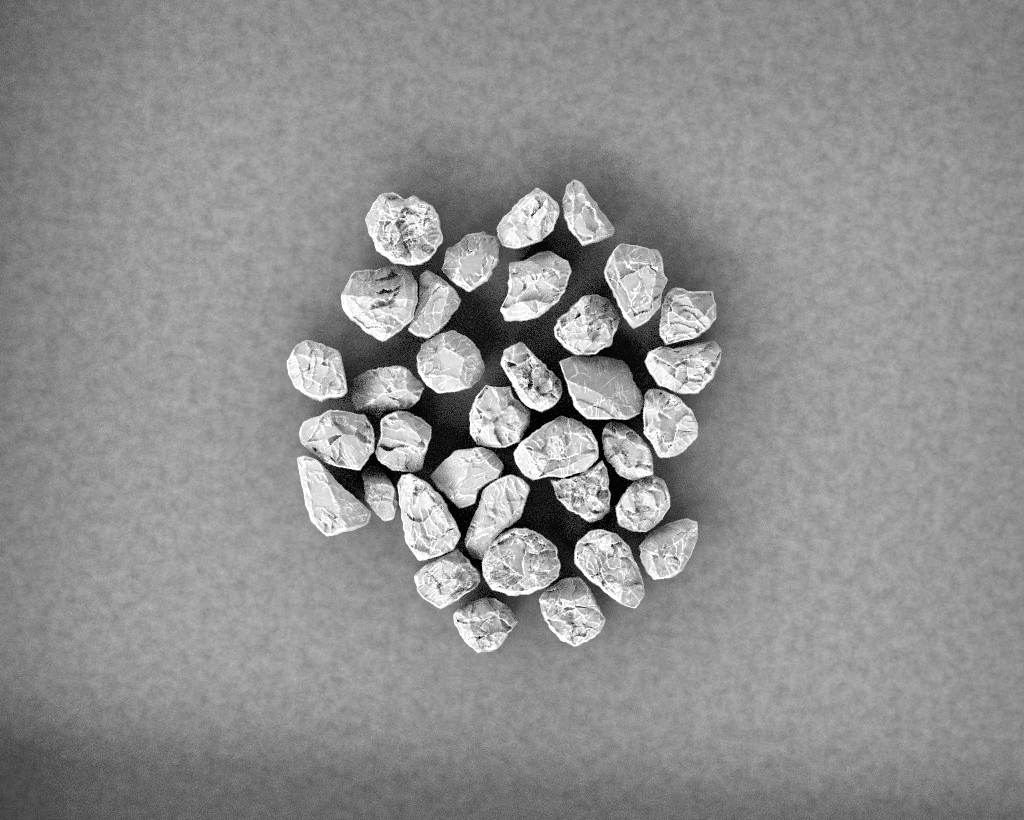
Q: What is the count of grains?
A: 35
